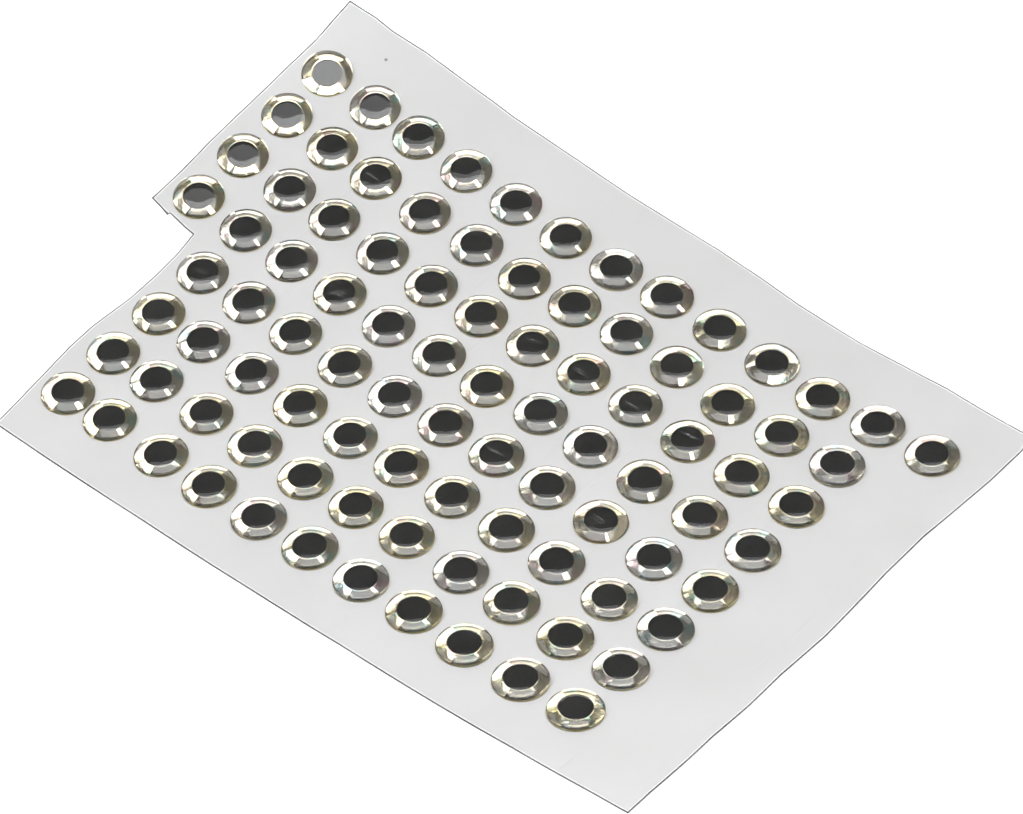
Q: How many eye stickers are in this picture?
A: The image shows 93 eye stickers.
